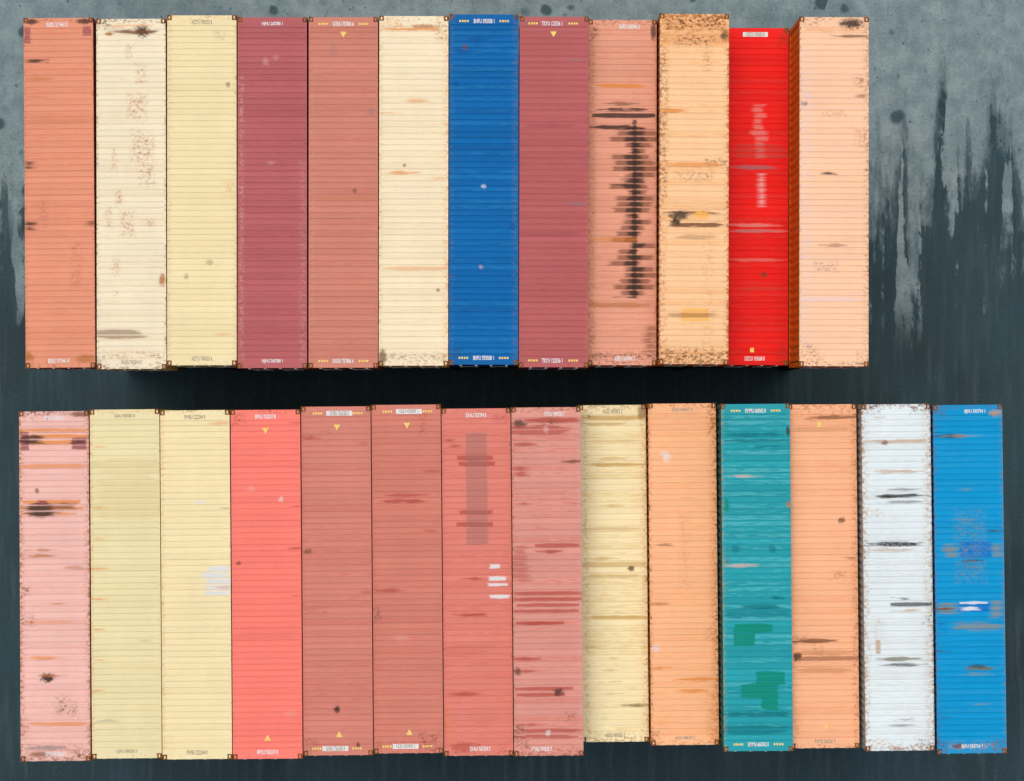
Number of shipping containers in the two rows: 26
